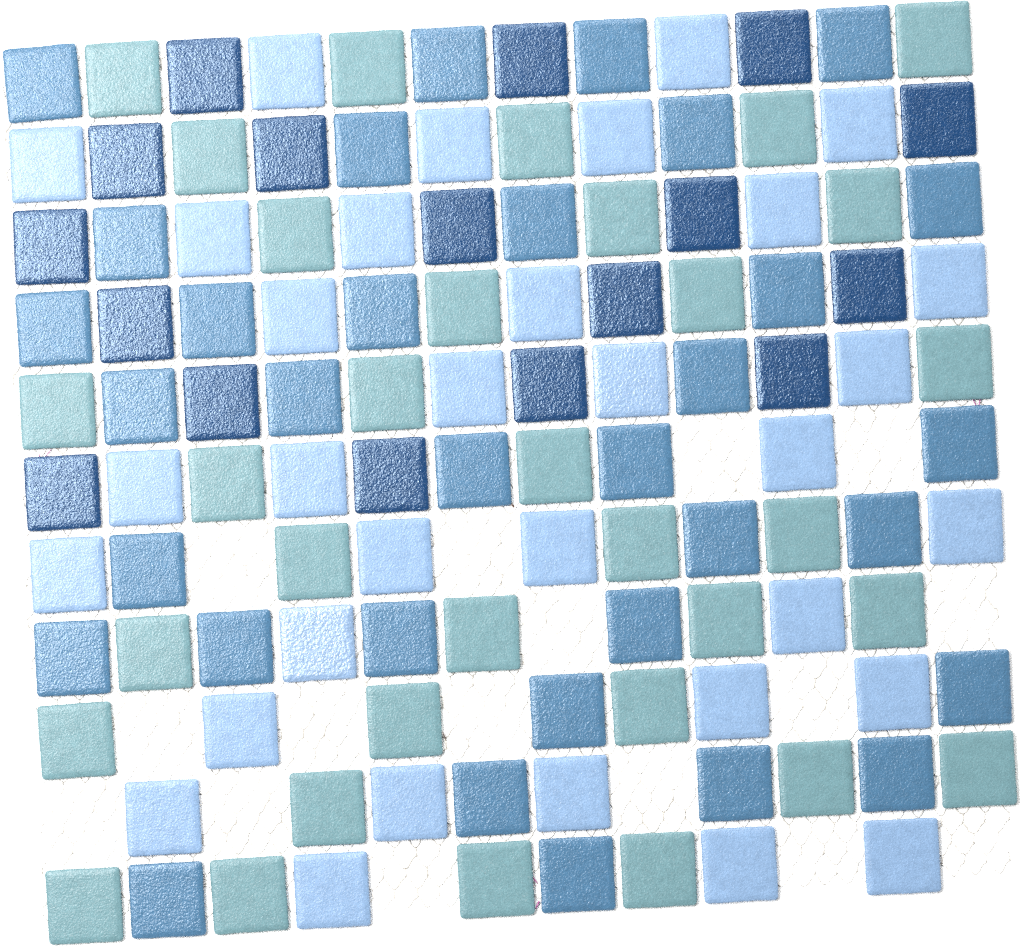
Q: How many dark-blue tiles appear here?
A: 17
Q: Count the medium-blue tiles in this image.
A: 33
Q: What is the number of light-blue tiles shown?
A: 33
